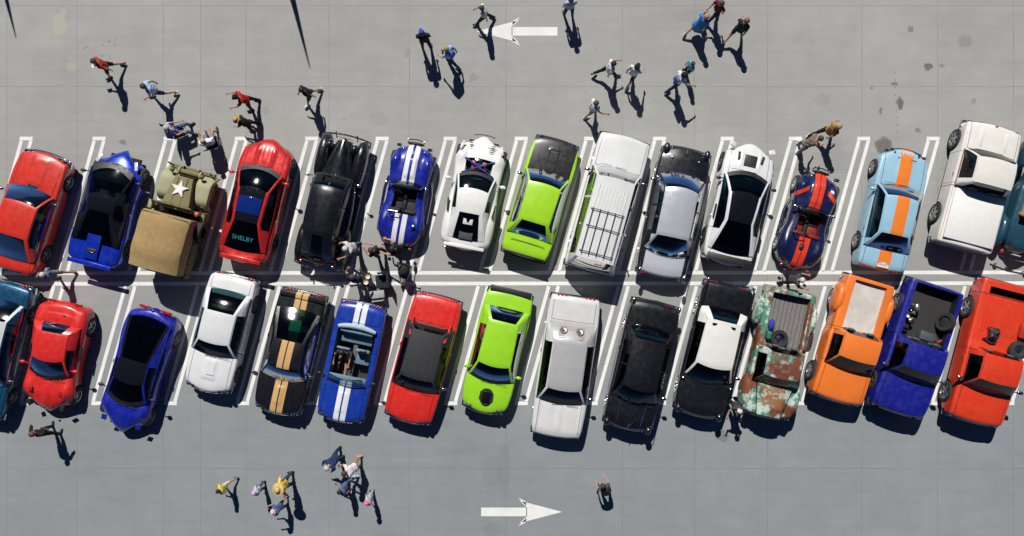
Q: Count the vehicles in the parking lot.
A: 30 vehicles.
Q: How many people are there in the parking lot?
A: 39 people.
